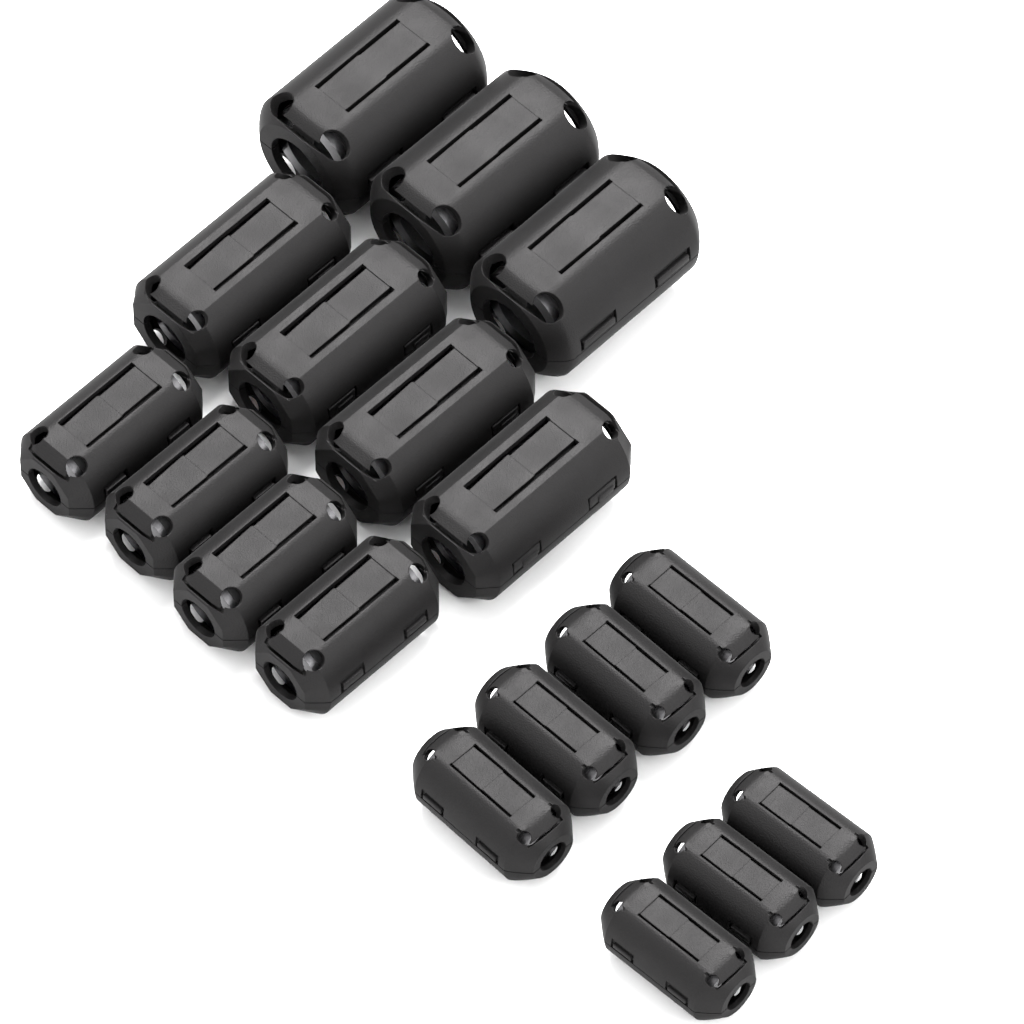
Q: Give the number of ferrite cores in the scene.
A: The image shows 18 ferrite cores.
